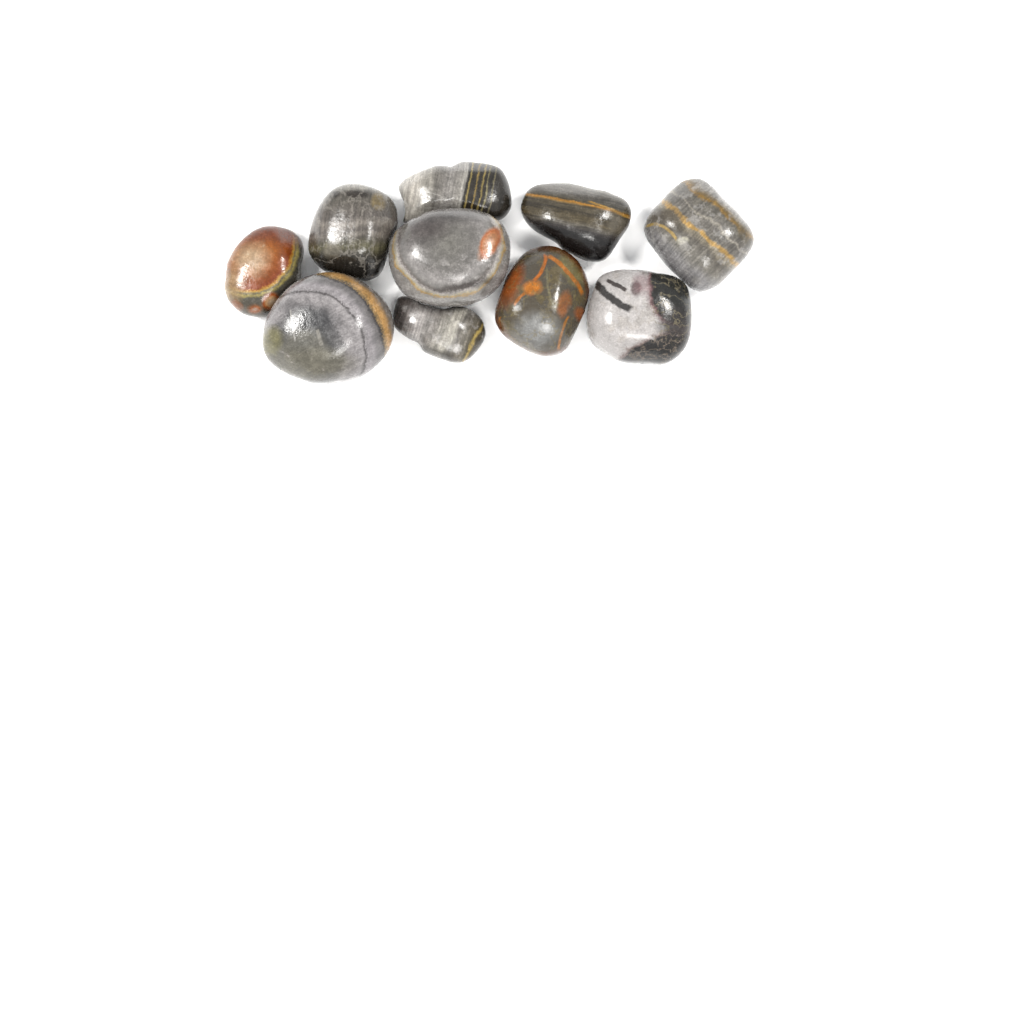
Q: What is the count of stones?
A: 10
